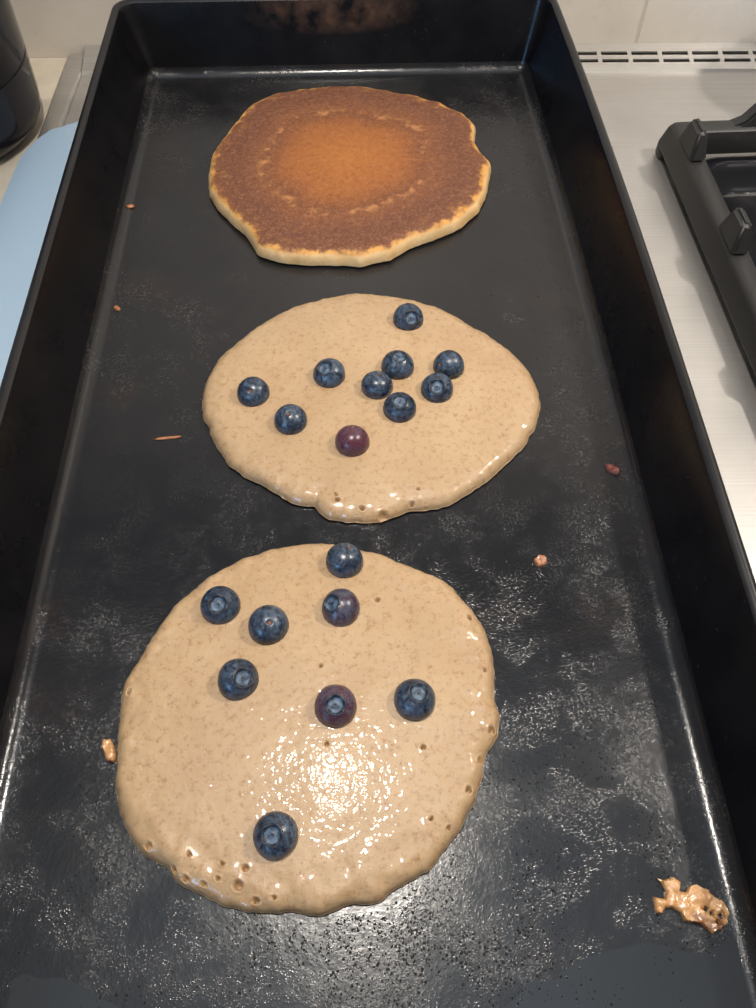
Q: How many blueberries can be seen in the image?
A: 18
